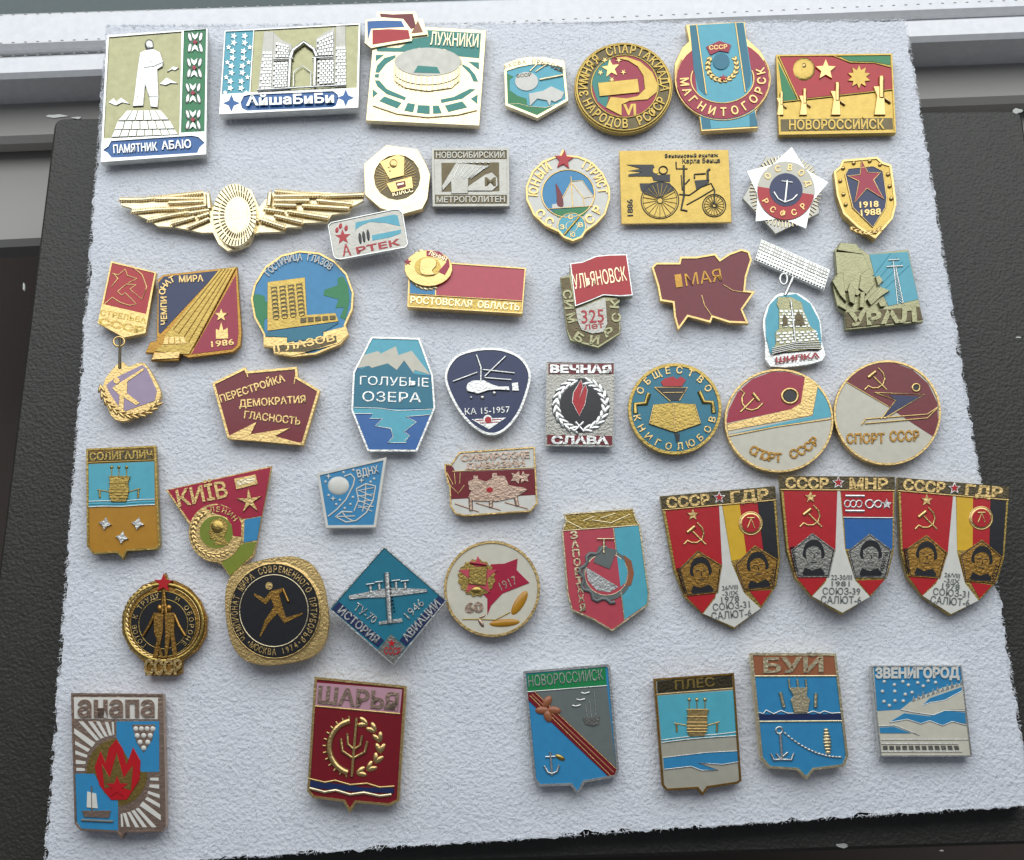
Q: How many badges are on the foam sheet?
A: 48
